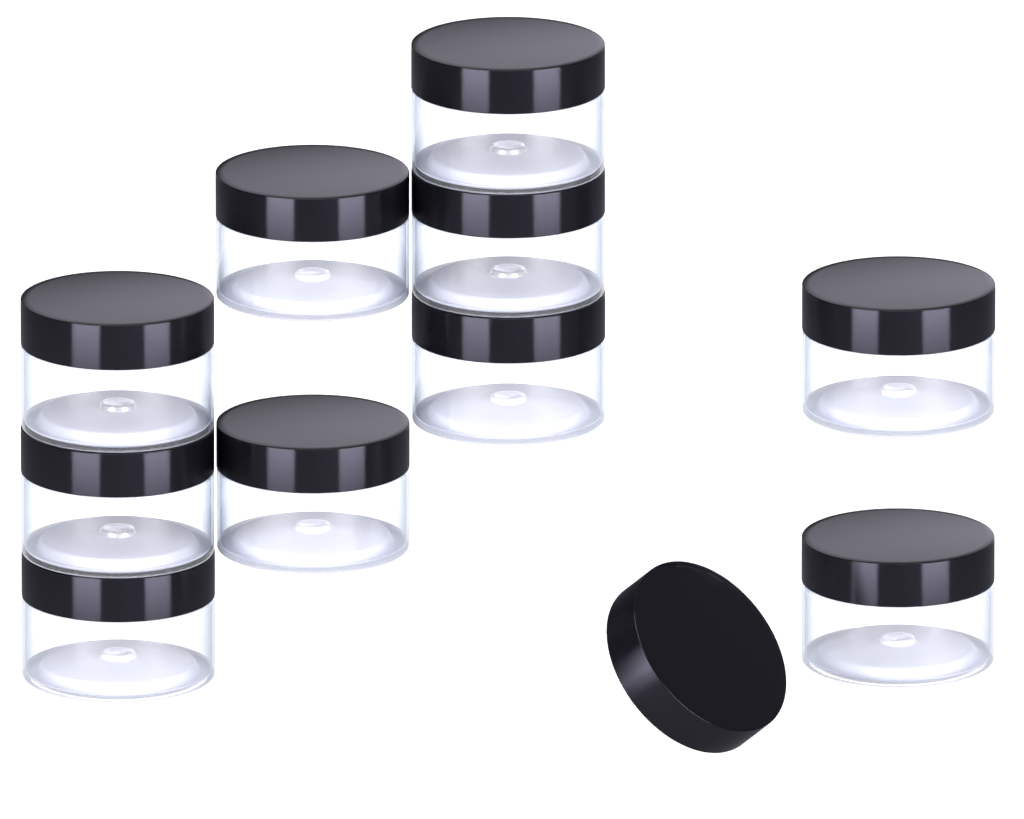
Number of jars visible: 10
